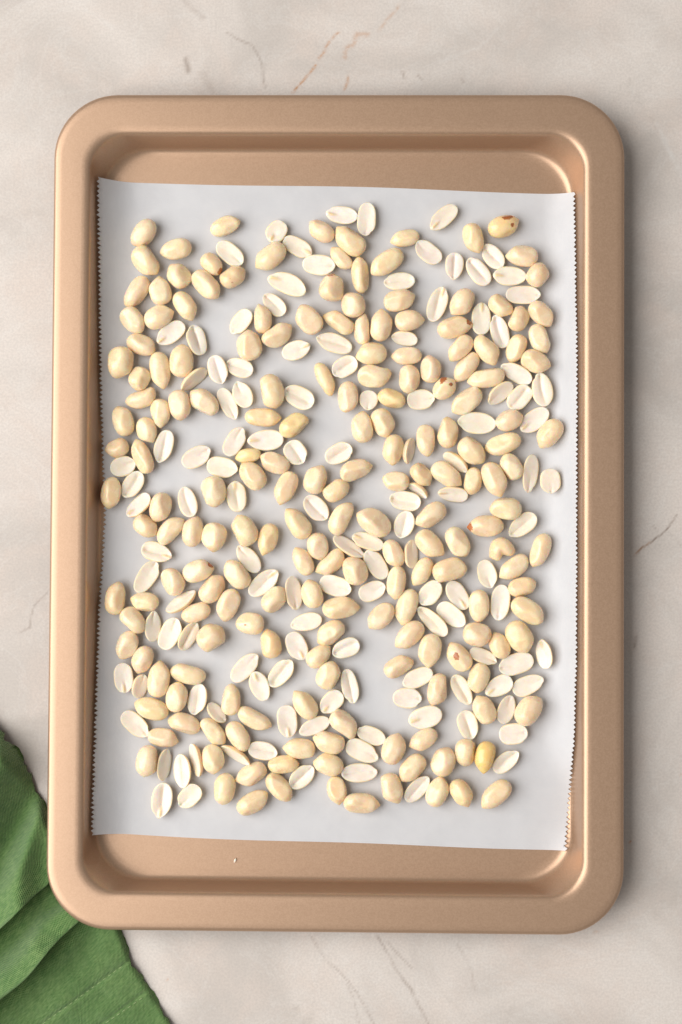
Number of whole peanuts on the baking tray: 193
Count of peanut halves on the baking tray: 123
